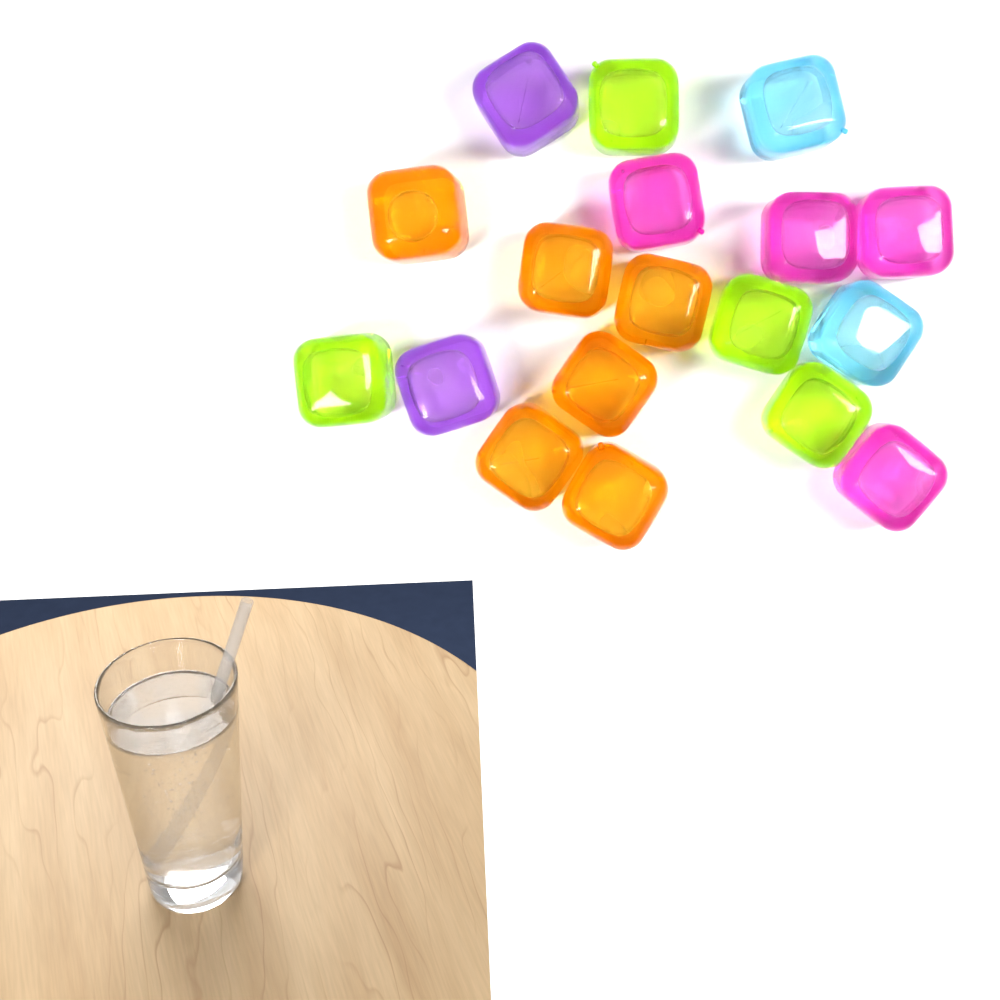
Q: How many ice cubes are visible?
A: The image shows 18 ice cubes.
